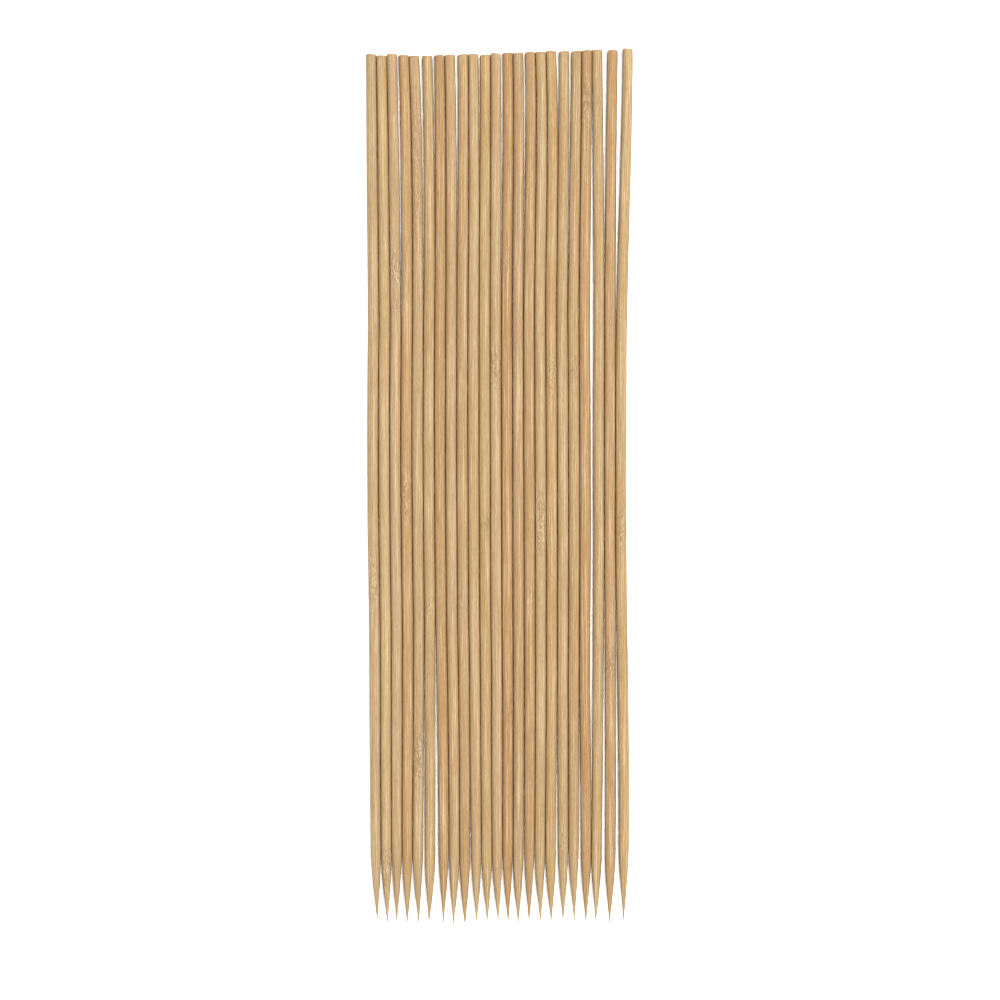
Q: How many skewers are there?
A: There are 23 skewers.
